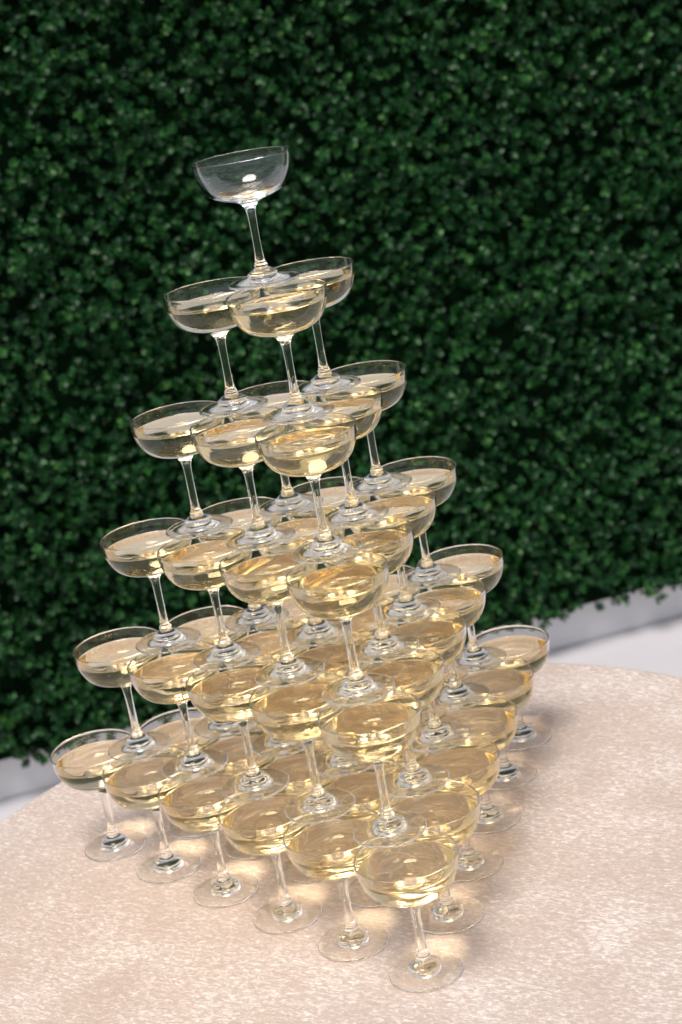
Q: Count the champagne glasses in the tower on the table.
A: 56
